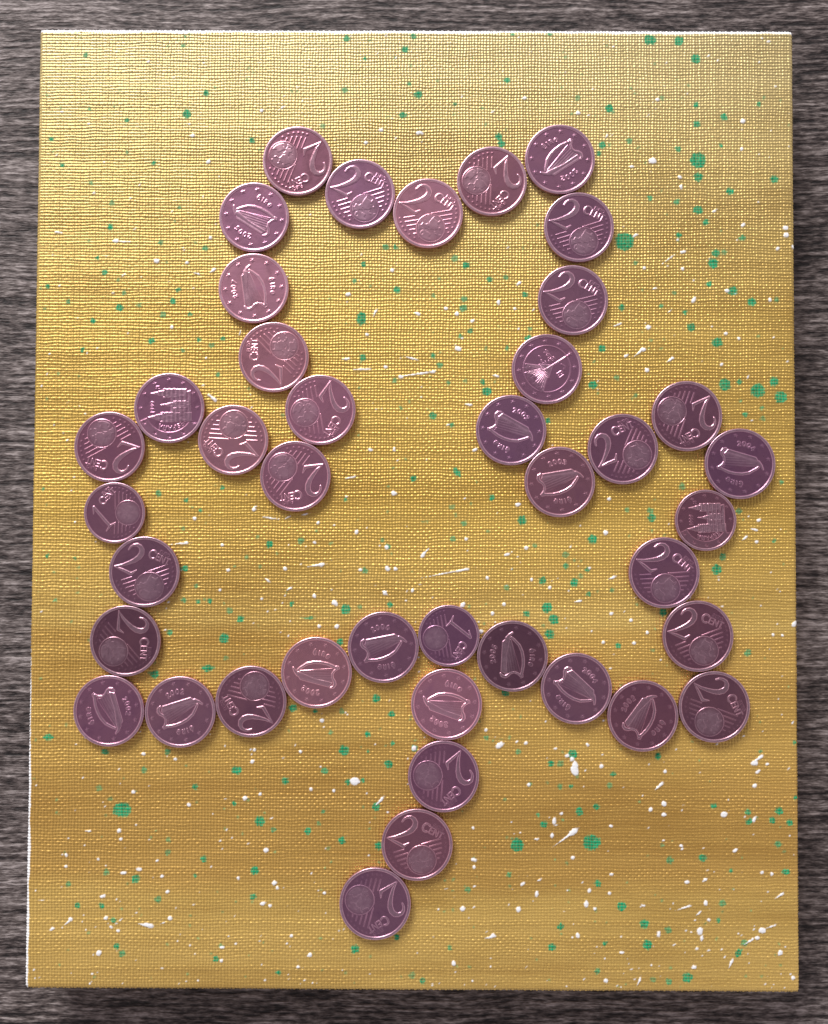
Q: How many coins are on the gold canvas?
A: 41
